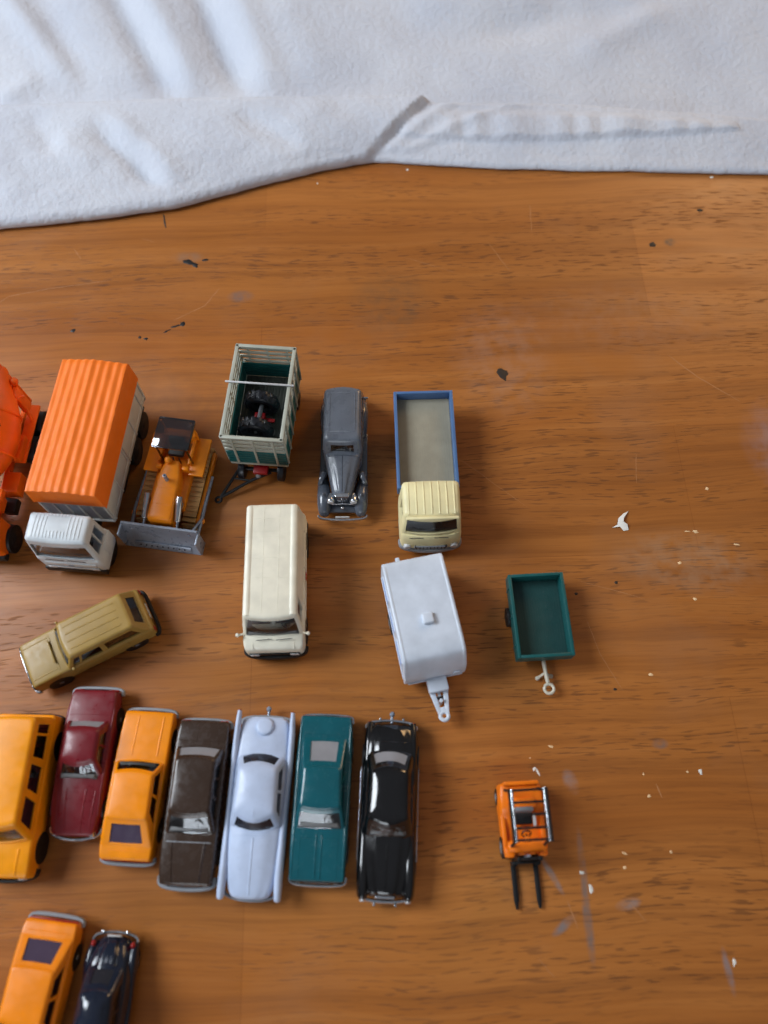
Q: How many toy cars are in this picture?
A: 10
